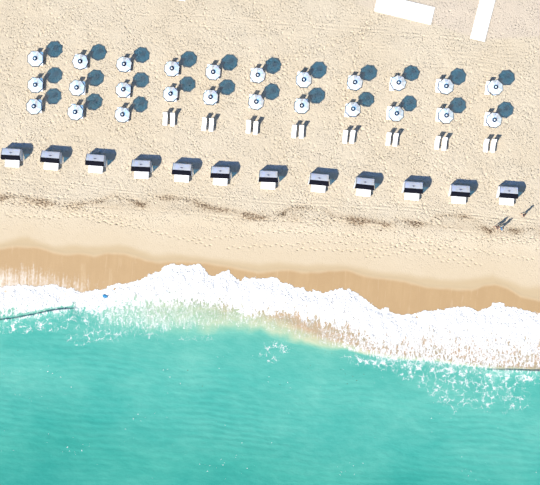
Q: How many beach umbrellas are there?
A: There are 25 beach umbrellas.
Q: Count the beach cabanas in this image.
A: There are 12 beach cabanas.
